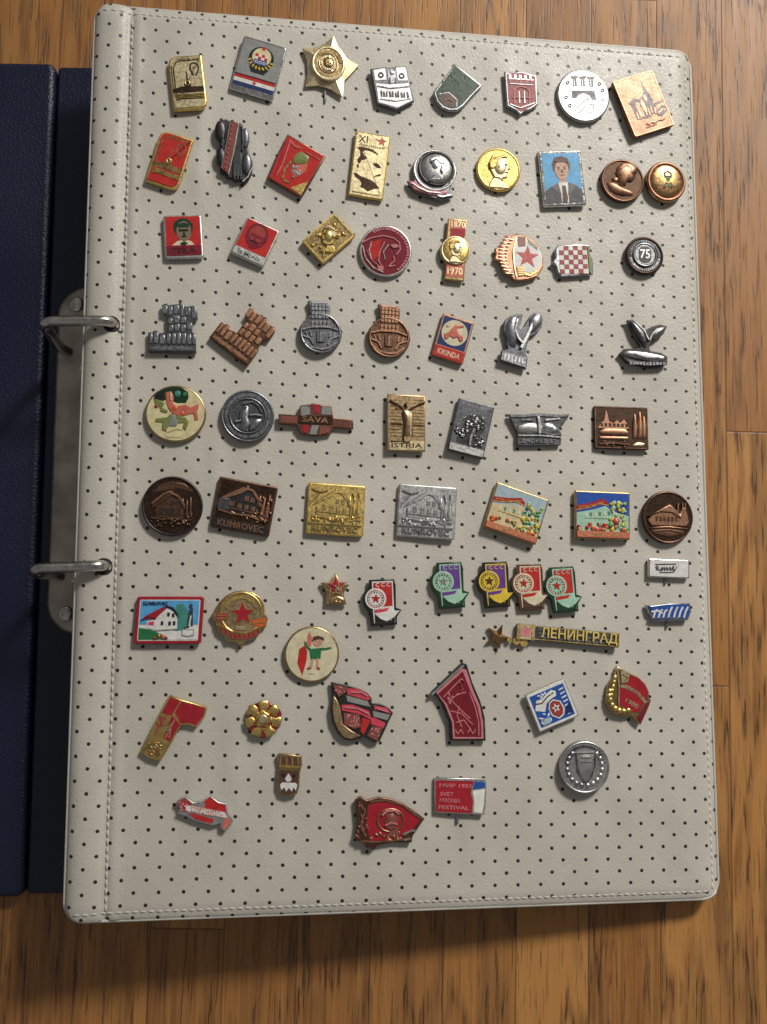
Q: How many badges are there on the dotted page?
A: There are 69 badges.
